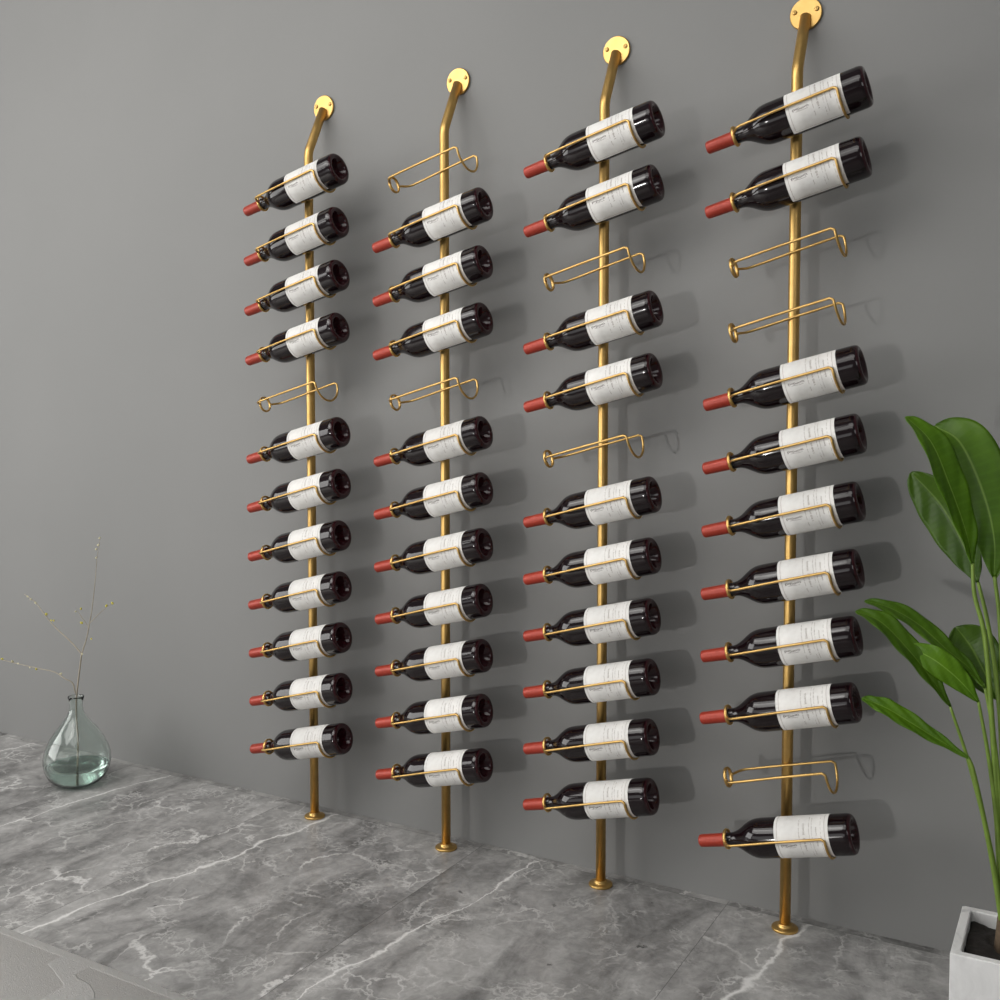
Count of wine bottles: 40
